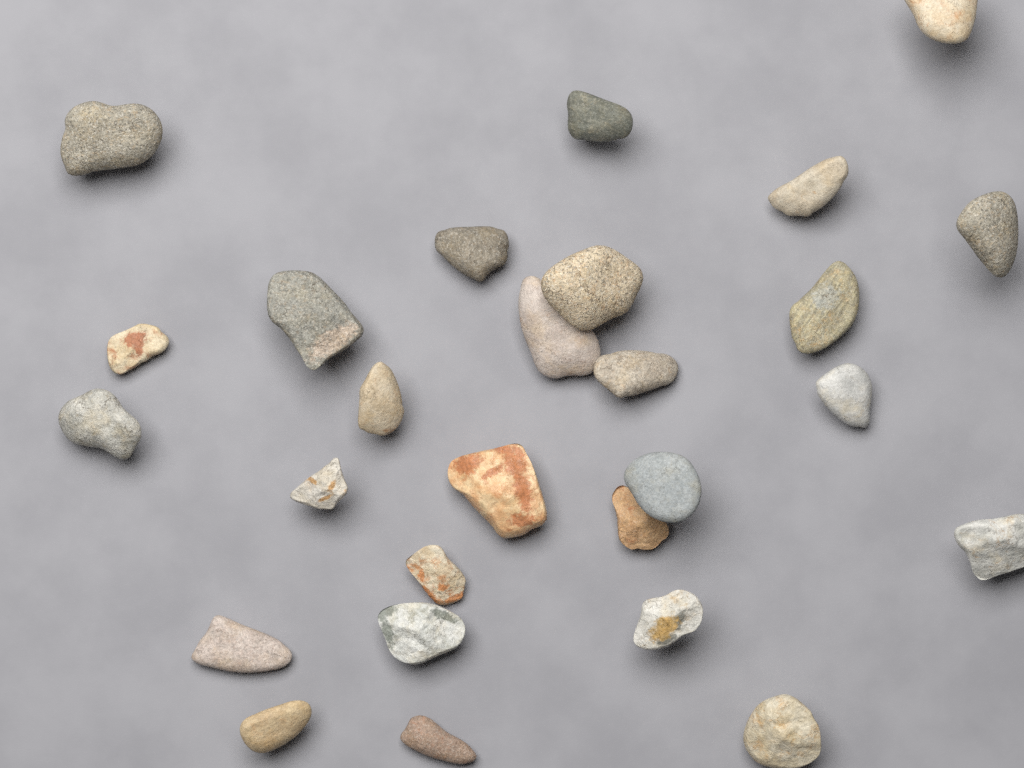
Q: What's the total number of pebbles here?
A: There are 27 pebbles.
